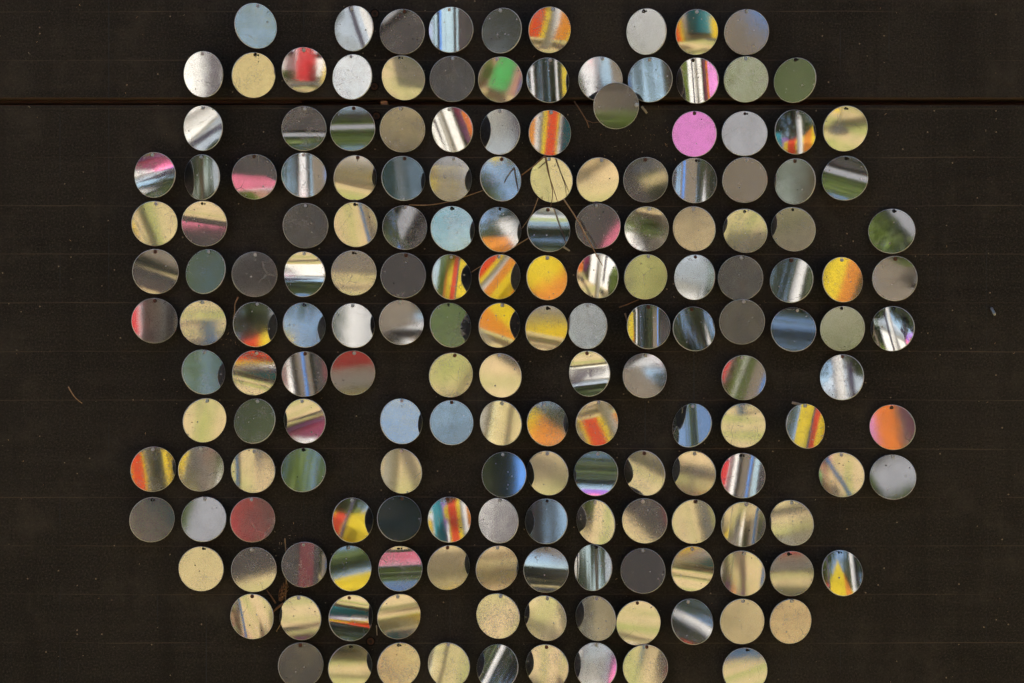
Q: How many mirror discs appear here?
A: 177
